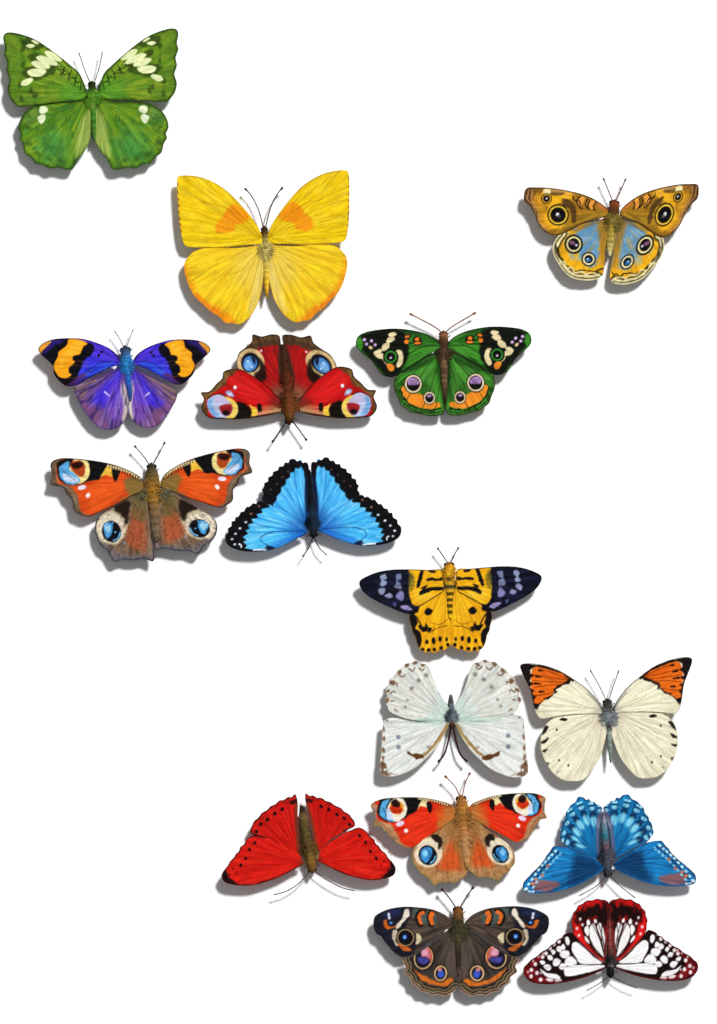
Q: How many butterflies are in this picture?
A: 16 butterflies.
